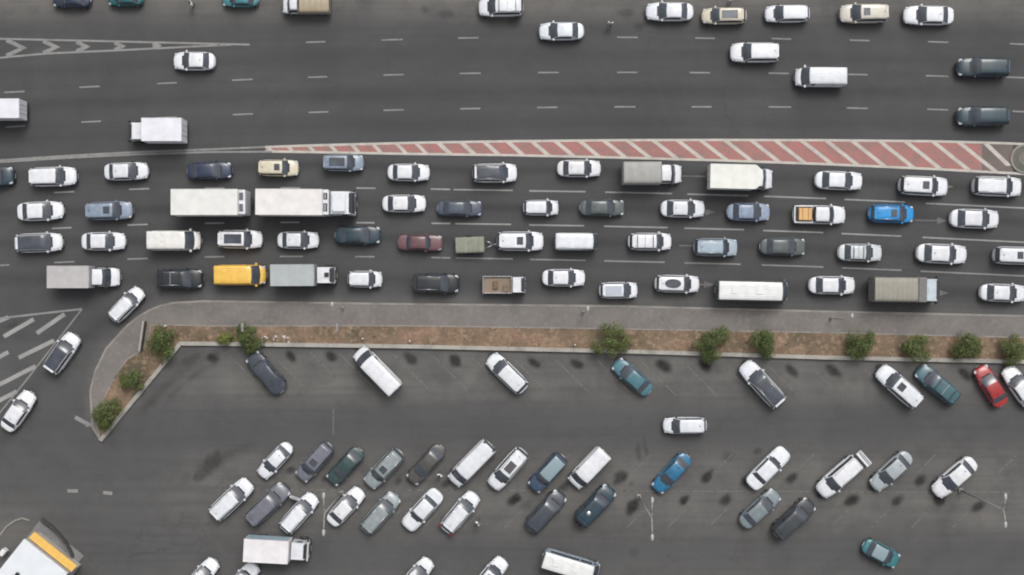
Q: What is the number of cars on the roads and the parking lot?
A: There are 97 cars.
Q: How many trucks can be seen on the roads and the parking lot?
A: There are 12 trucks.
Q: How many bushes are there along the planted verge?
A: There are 12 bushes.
